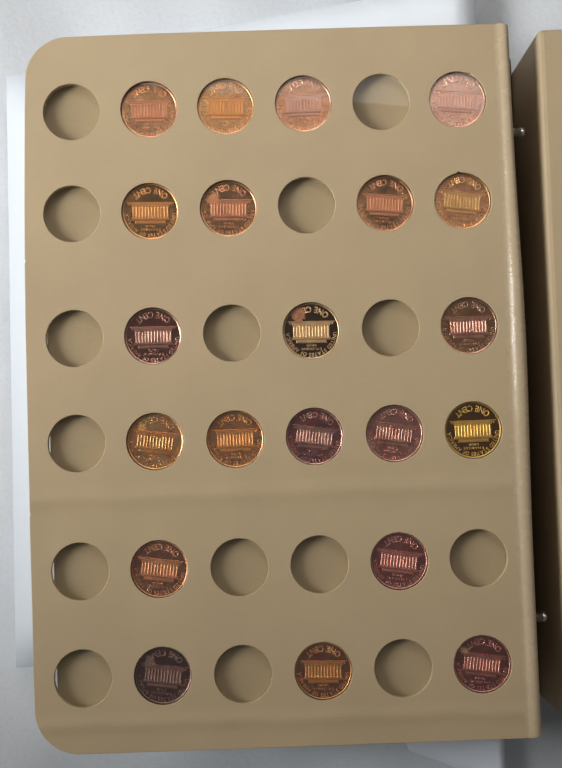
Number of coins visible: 21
